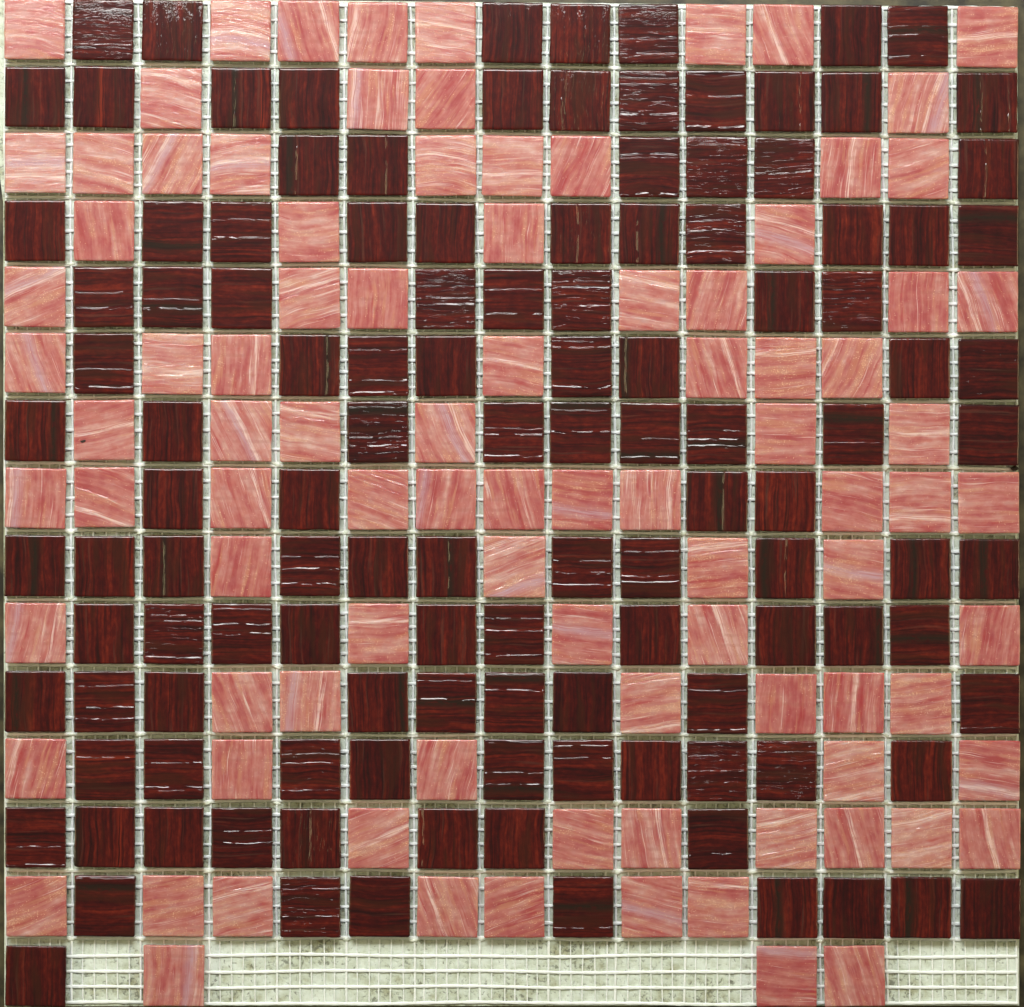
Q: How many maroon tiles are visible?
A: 121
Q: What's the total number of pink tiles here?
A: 93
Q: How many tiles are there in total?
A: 214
